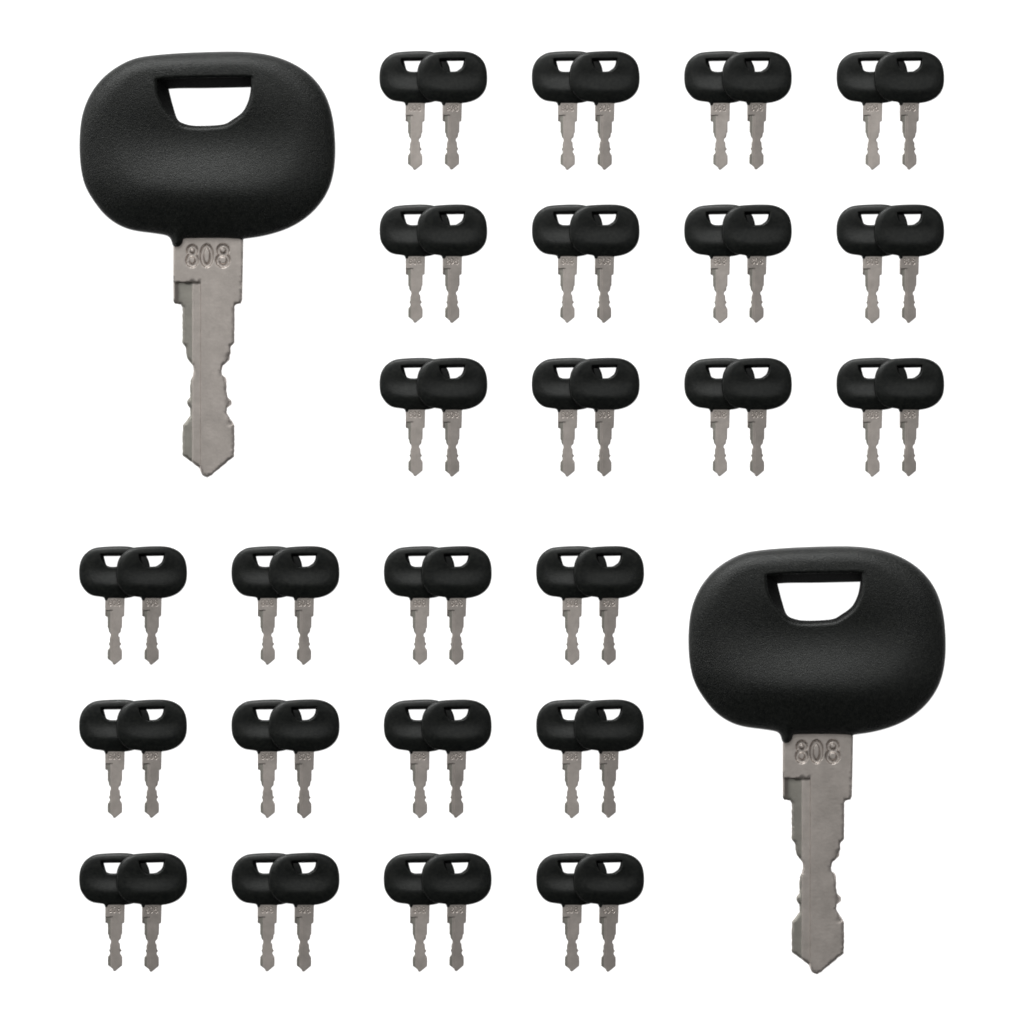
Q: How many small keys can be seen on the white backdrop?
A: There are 48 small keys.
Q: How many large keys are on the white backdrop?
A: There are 2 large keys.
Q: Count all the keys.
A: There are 50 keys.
